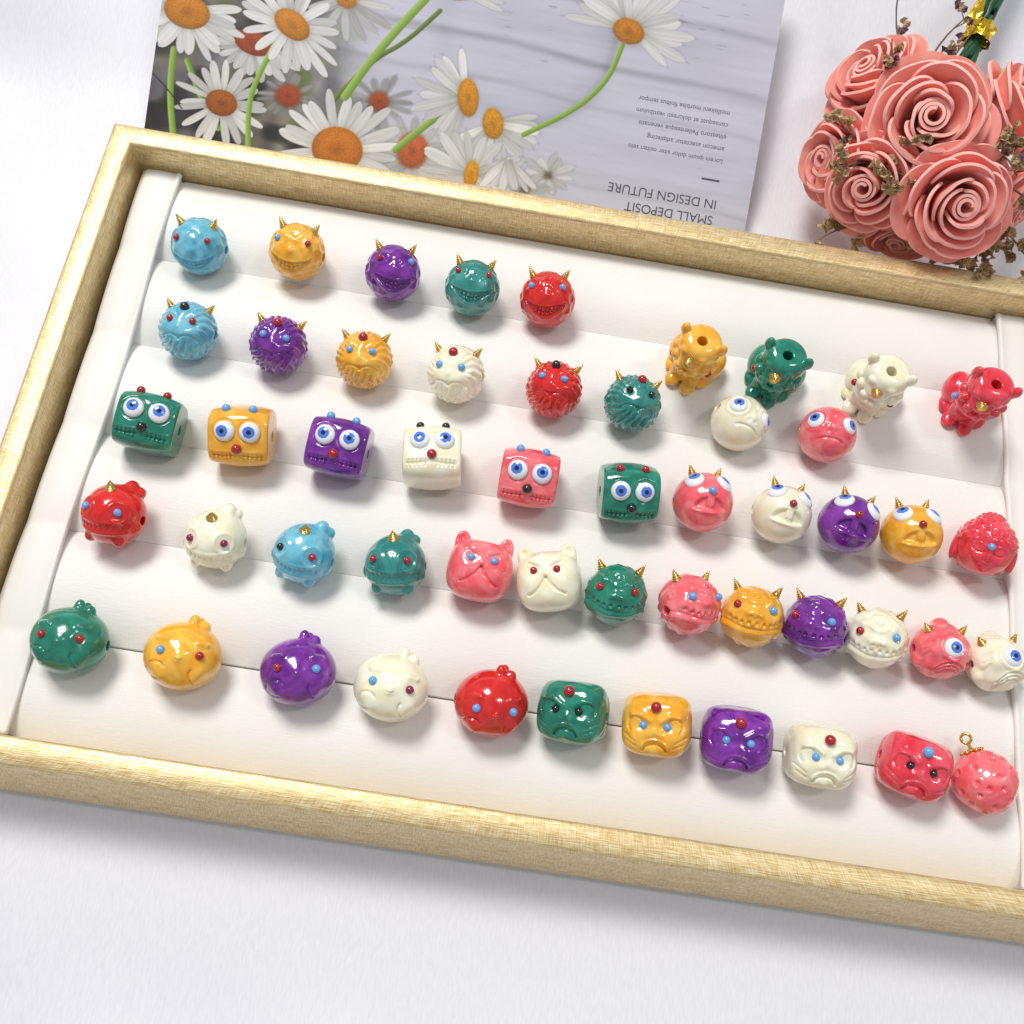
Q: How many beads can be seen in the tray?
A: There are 52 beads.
